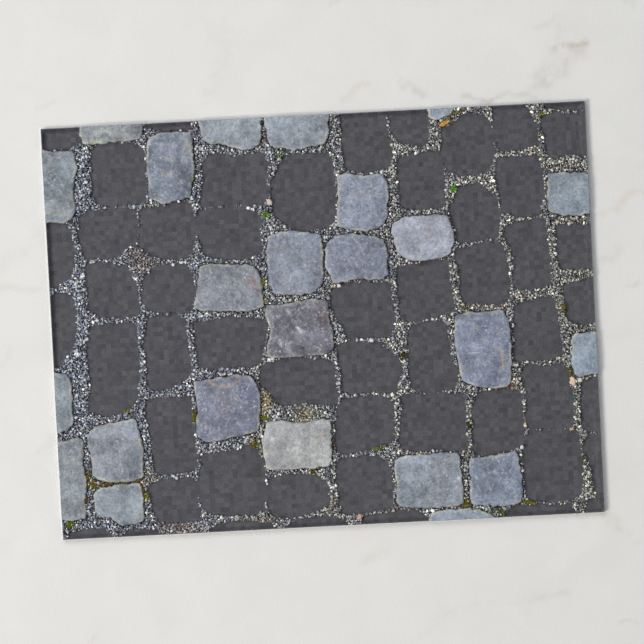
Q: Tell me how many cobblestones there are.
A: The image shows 24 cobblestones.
